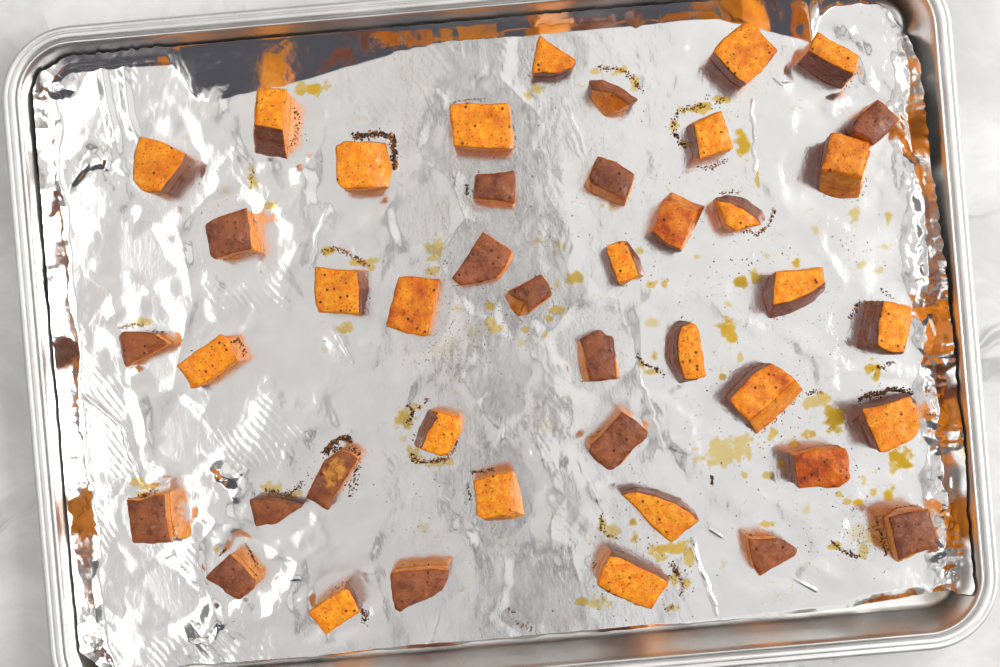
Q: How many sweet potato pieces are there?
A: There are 43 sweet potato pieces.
